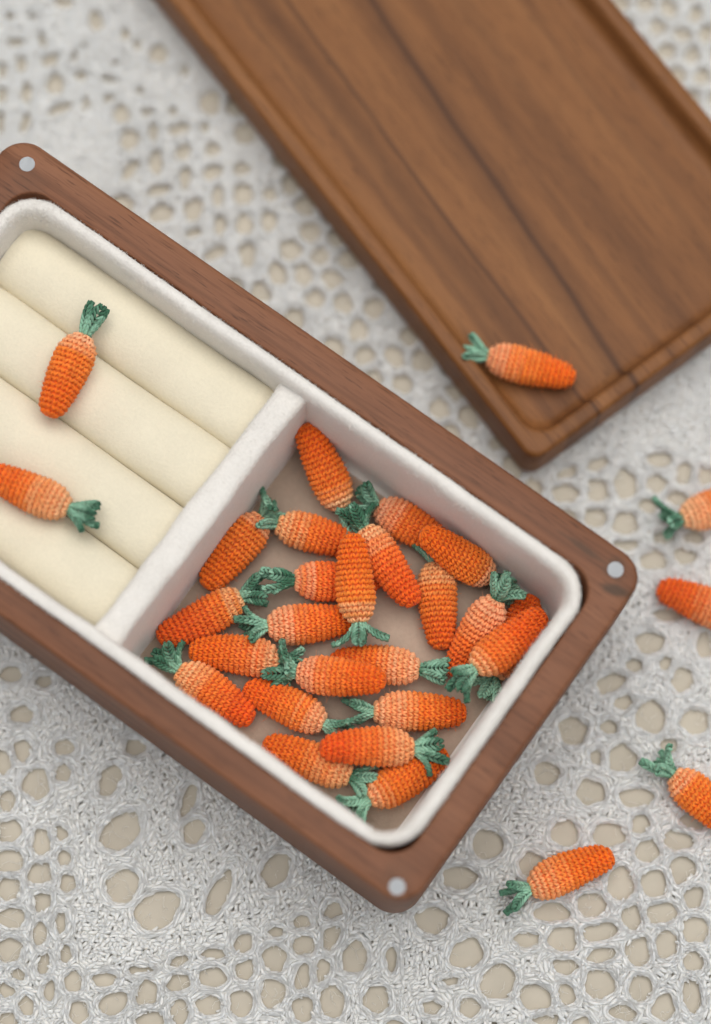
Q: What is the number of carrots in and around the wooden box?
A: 30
